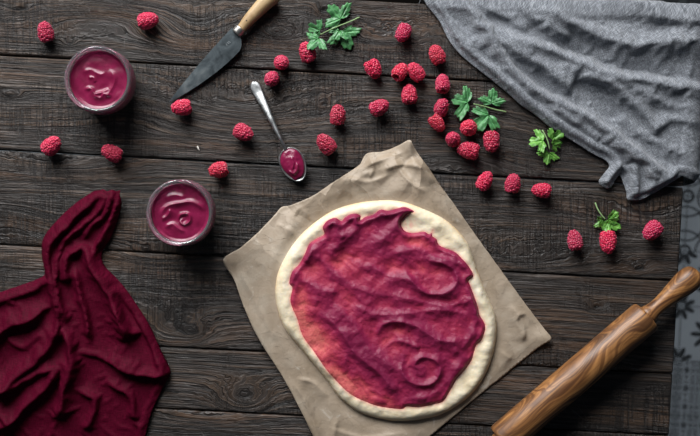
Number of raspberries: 32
